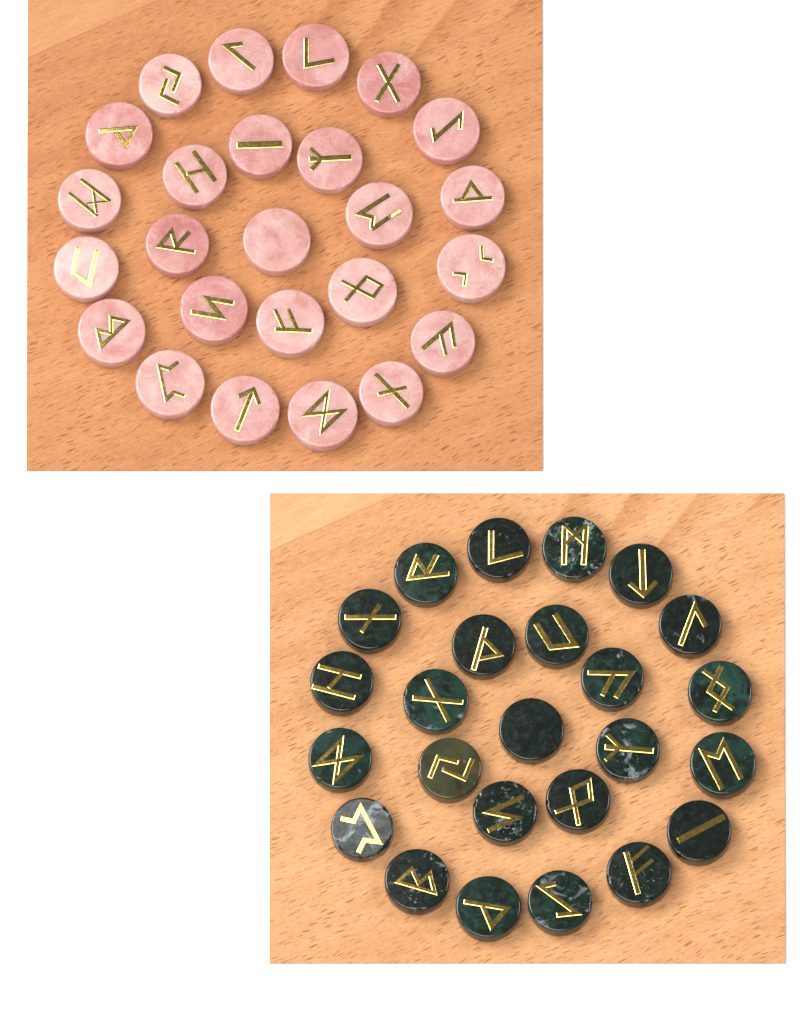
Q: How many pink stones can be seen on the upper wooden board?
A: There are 25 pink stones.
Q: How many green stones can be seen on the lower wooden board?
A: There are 25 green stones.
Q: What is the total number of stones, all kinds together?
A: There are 50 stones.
